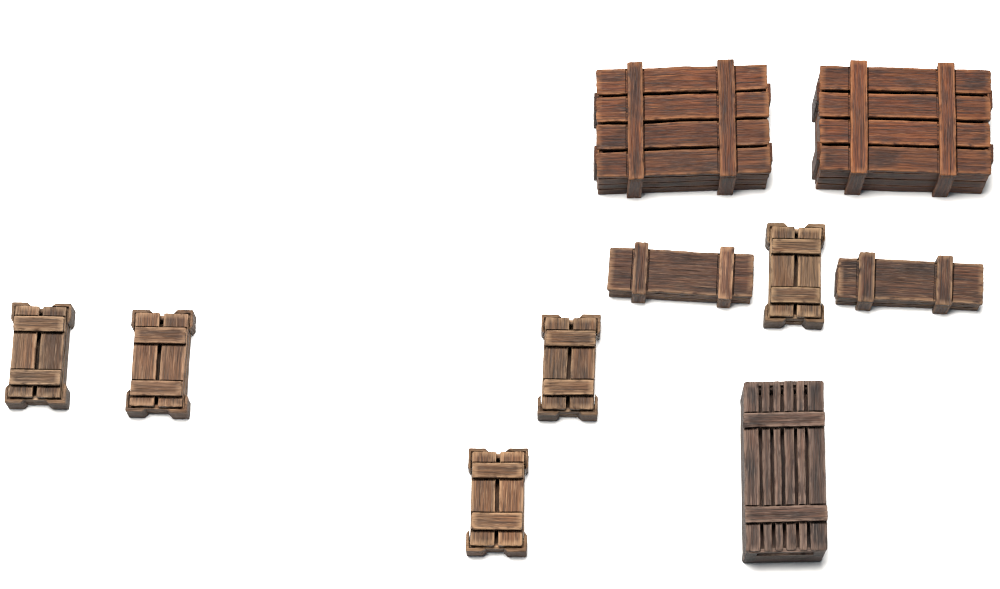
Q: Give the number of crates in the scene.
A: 10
